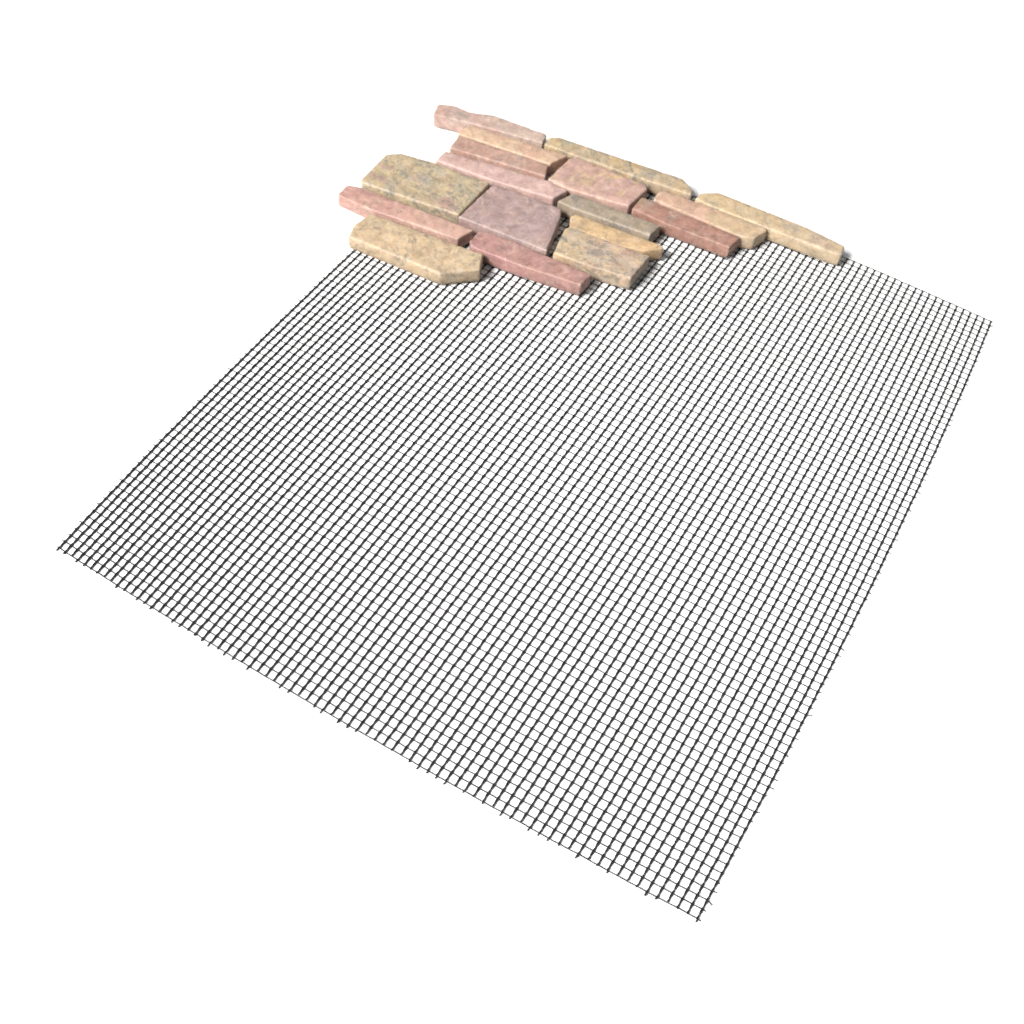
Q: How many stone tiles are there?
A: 17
